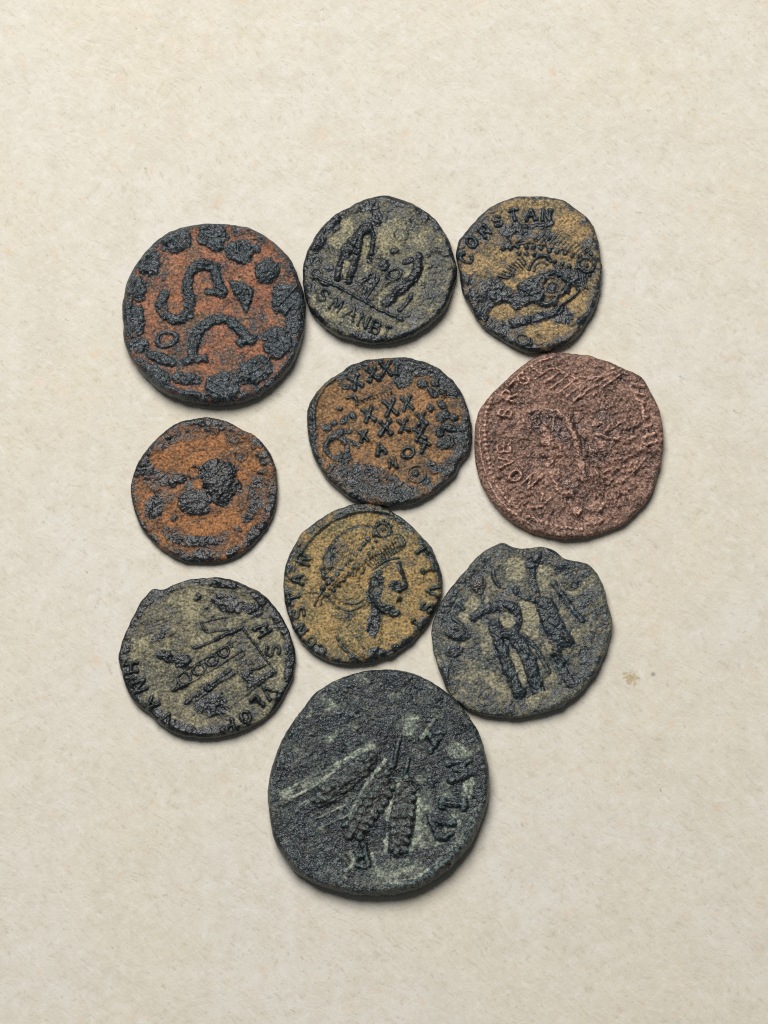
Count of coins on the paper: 10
